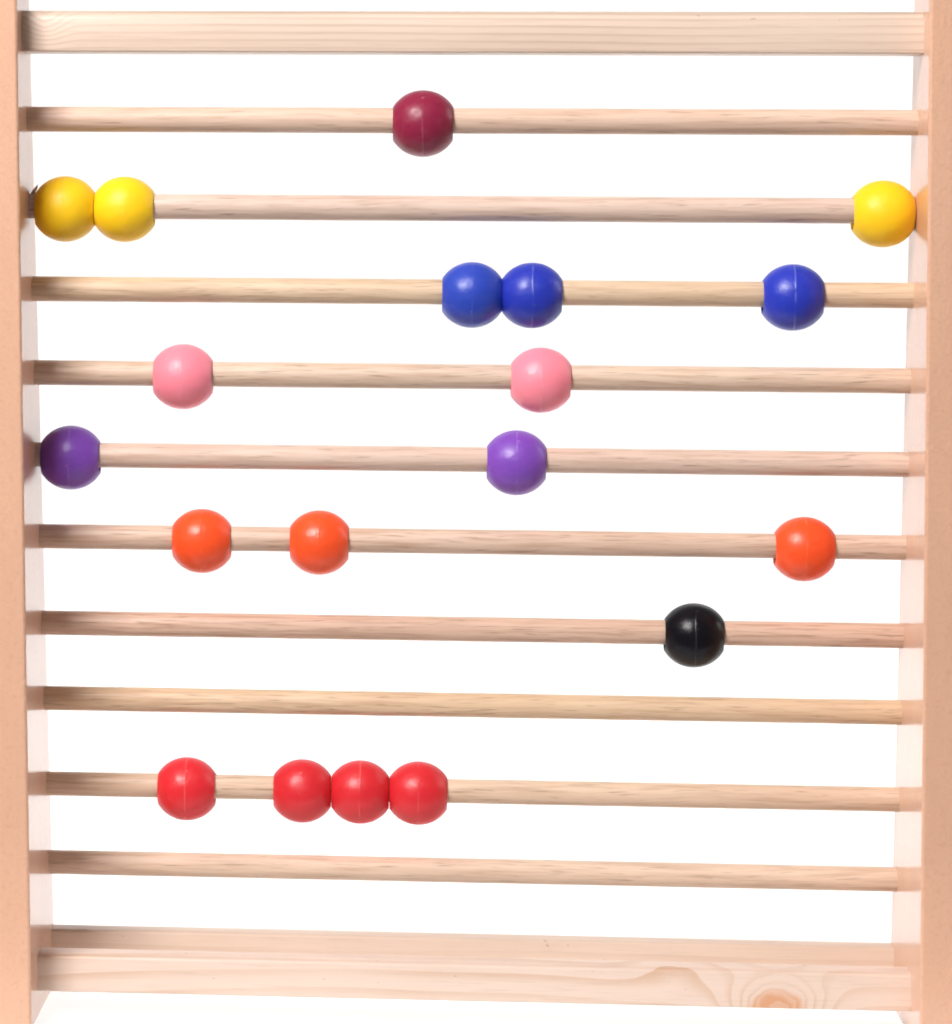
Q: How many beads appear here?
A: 19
